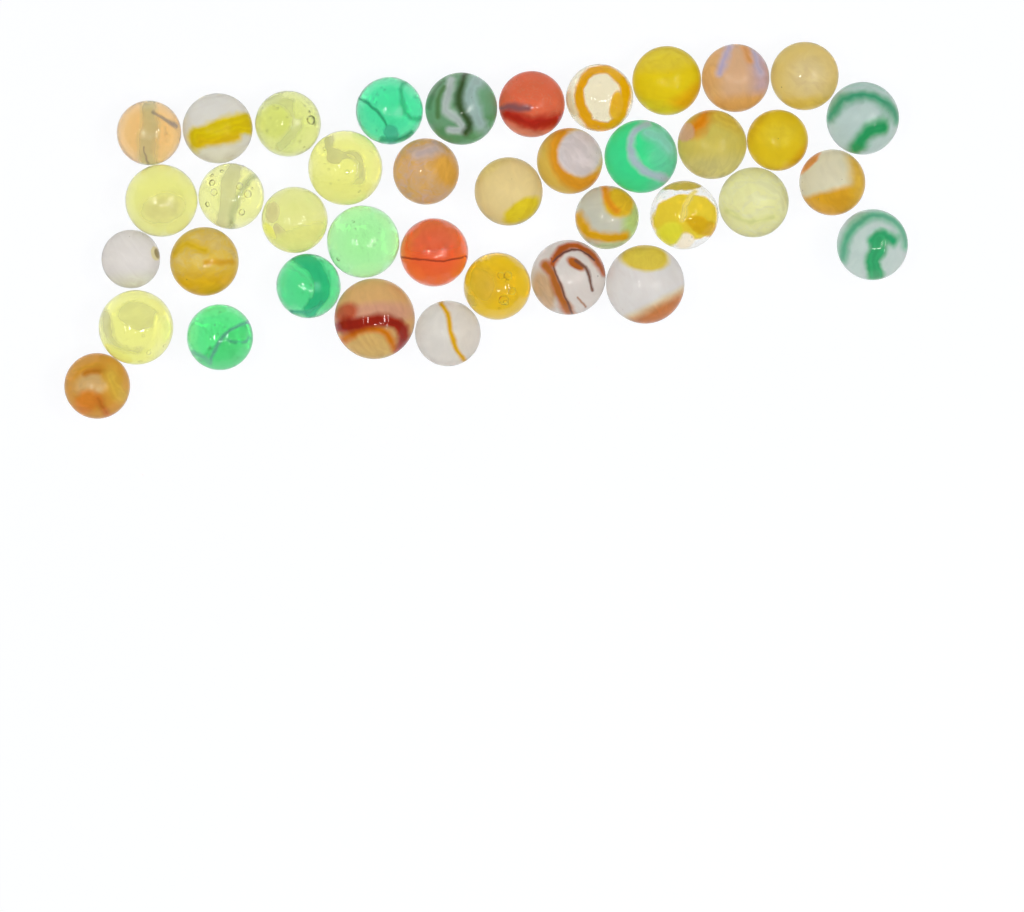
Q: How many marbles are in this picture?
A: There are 39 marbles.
